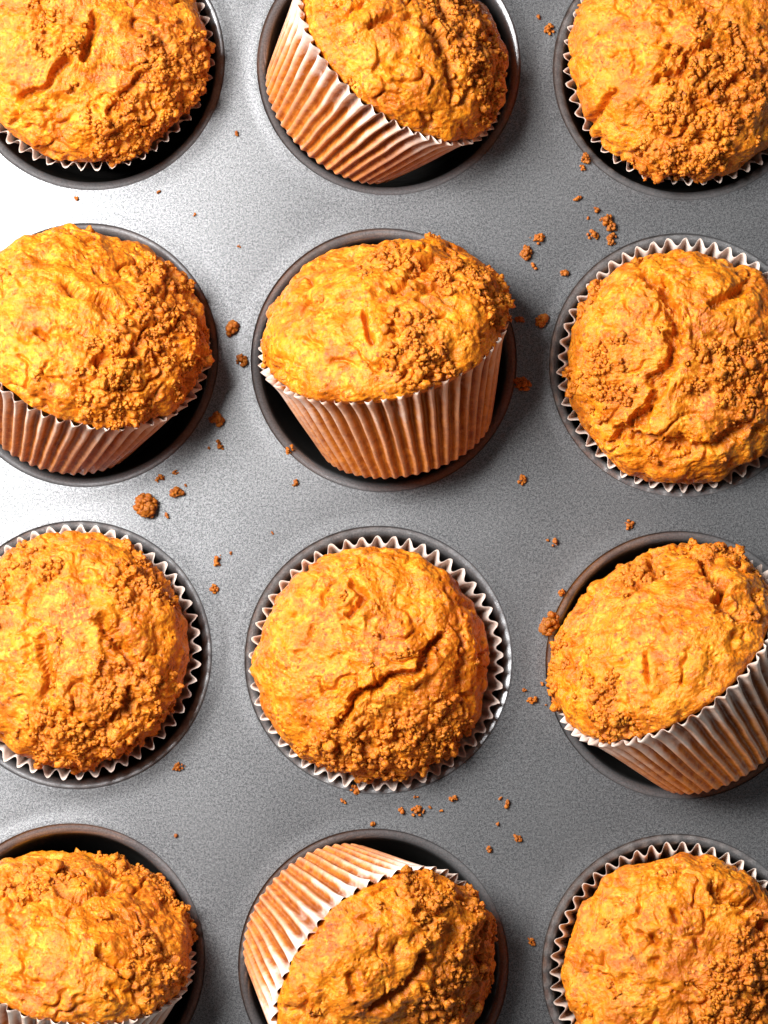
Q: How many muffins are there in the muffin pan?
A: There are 12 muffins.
